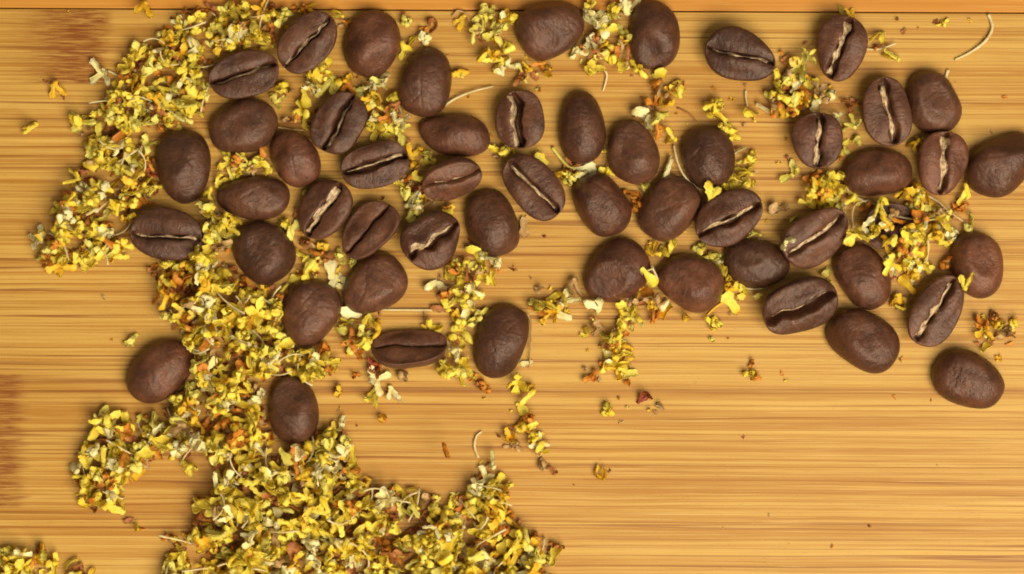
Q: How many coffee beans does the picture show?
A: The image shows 53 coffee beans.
